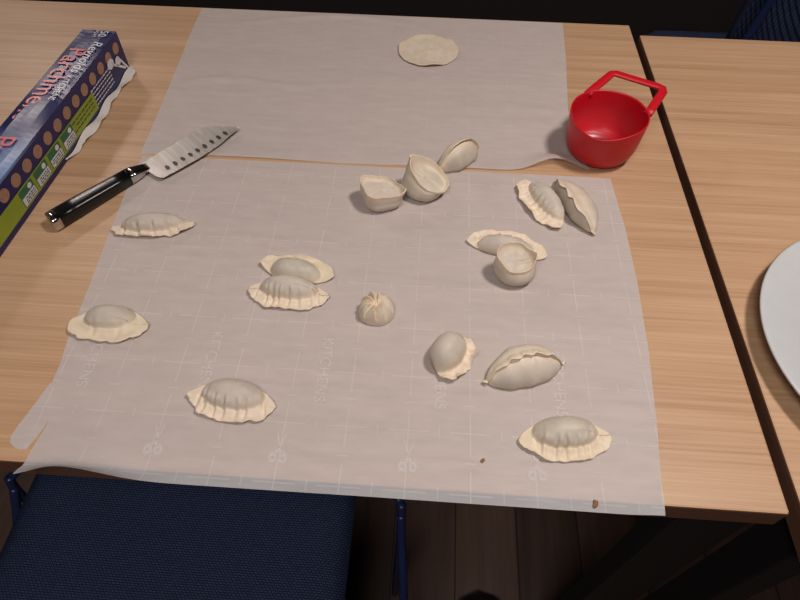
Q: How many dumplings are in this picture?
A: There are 16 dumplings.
